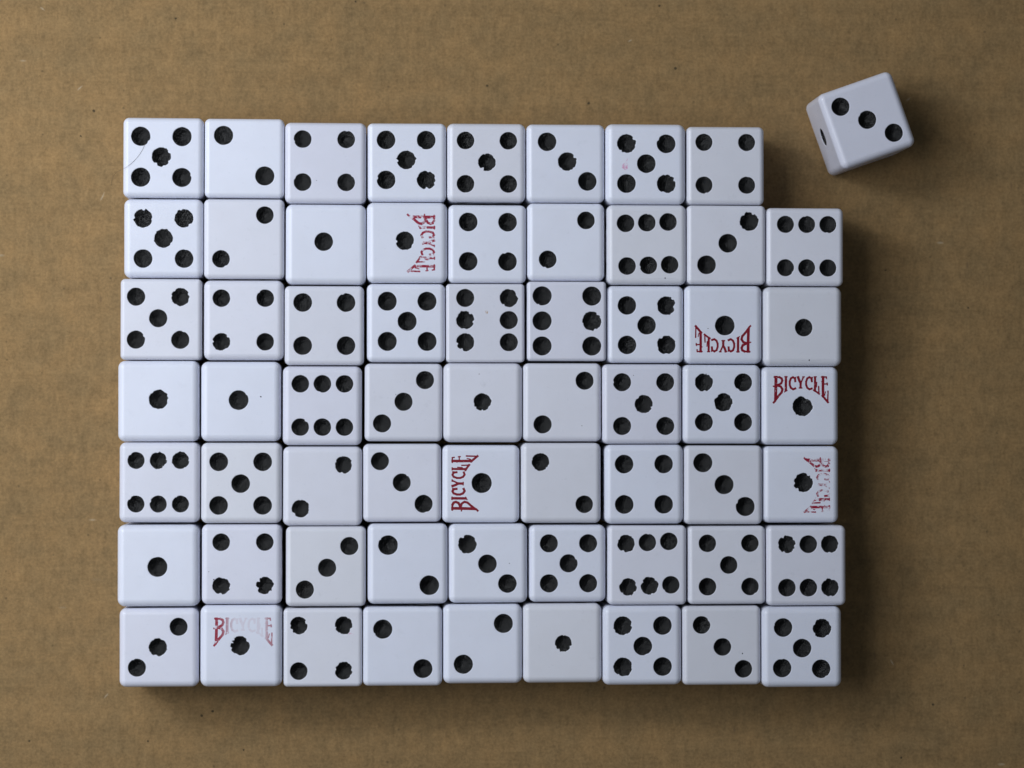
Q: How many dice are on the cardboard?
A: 63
